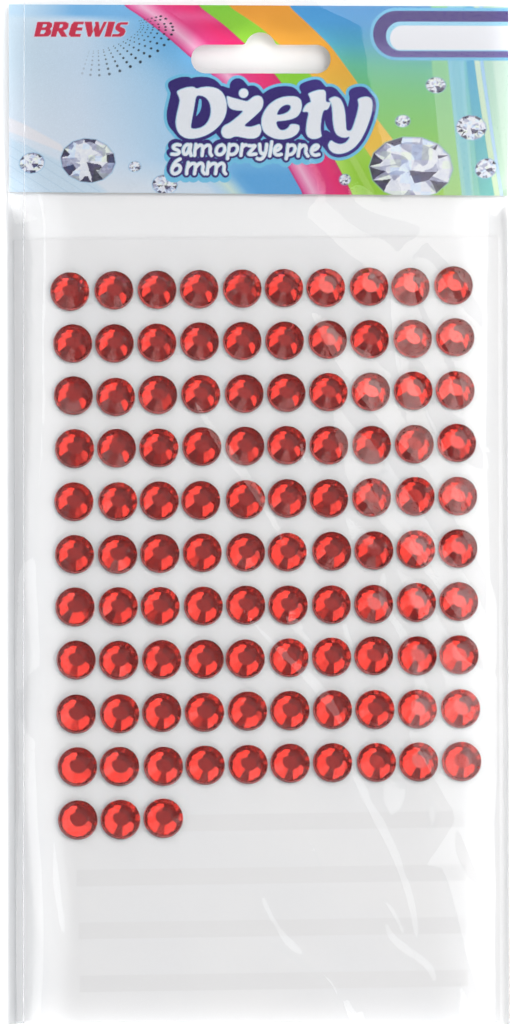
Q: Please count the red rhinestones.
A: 103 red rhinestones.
